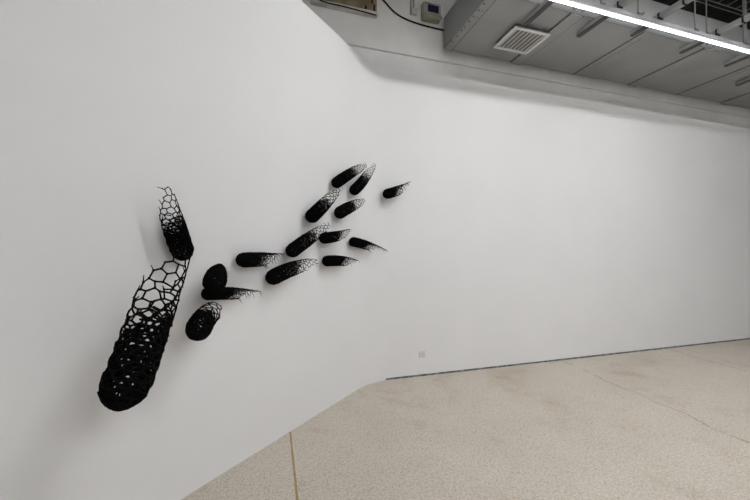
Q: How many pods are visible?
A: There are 16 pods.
